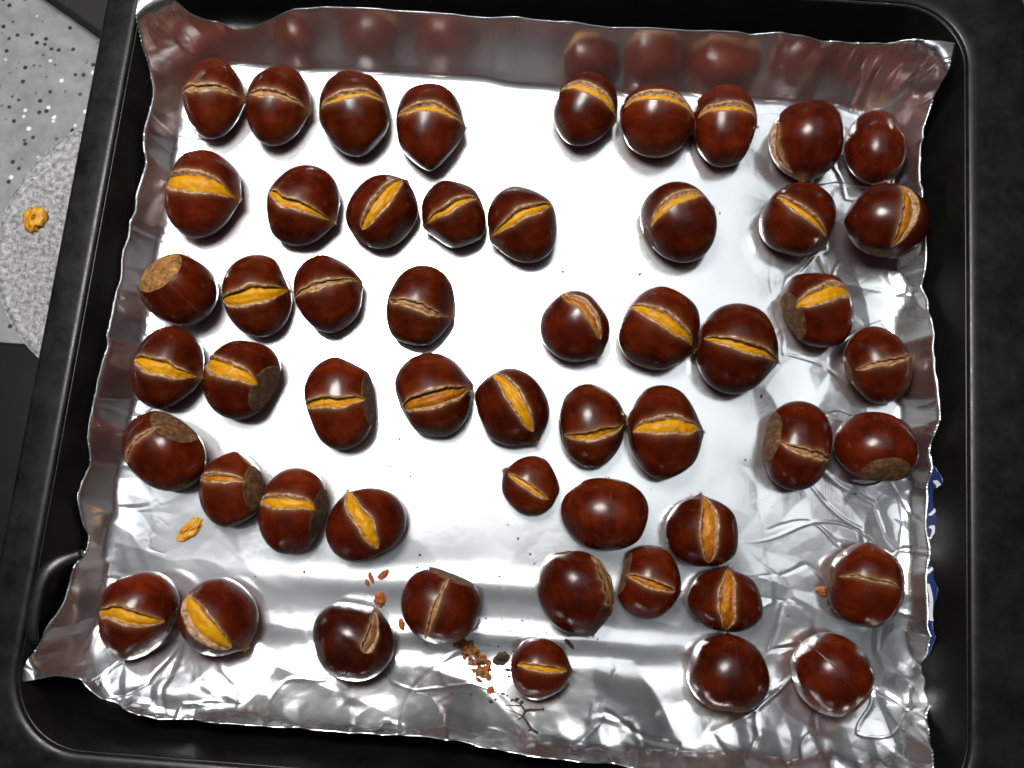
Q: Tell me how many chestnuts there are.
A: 53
